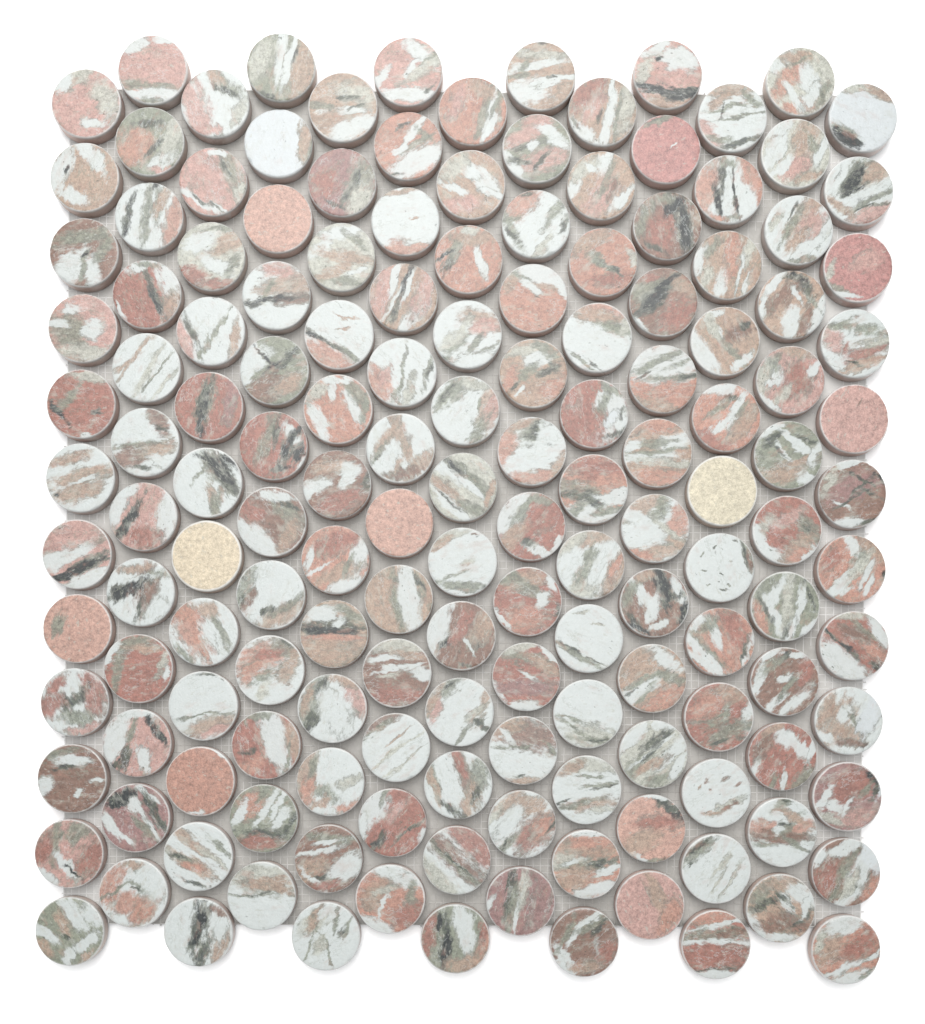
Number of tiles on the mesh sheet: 156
